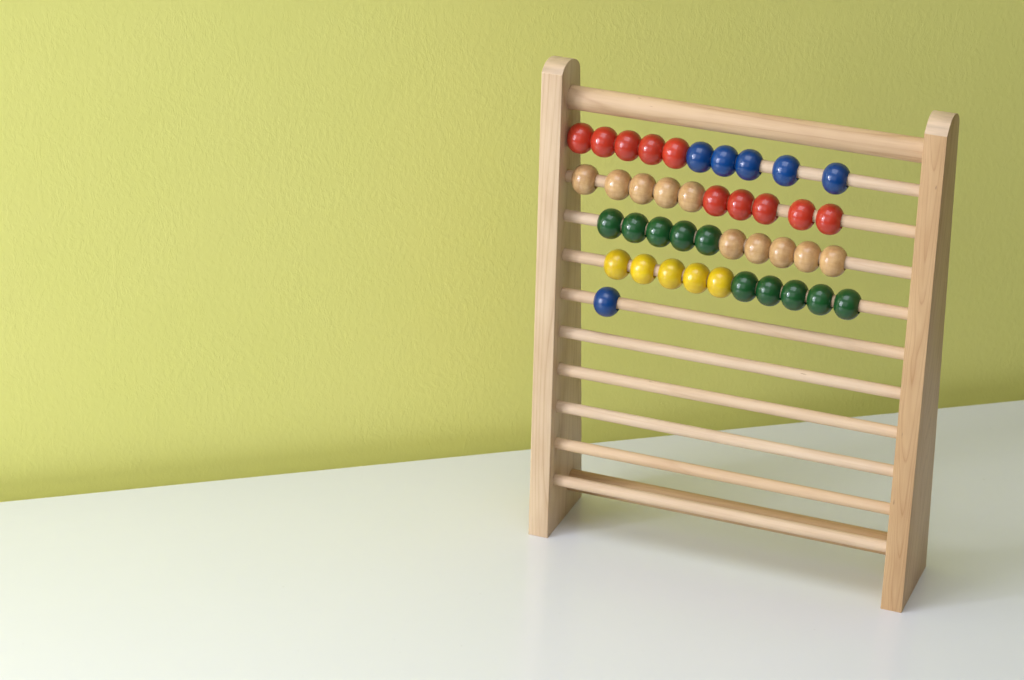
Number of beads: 41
